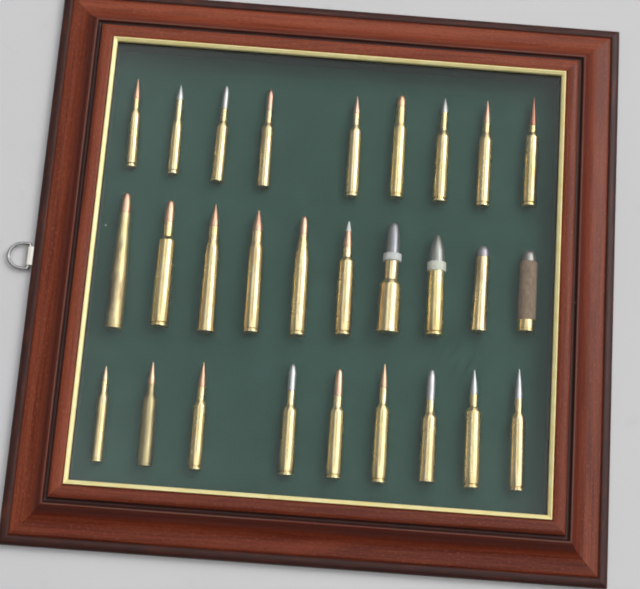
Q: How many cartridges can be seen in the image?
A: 28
